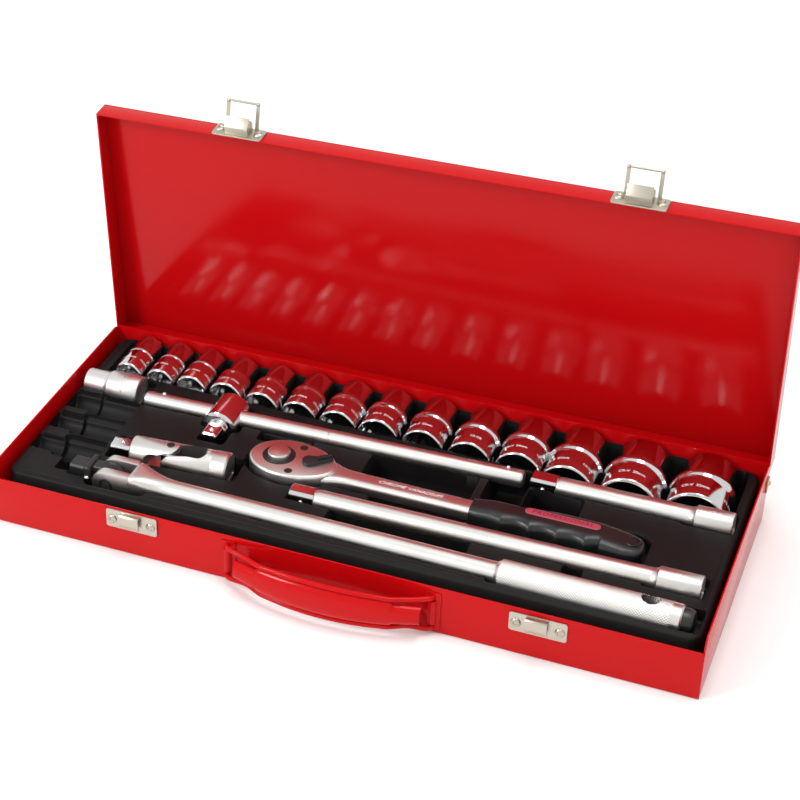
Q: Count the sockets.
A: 15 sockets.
